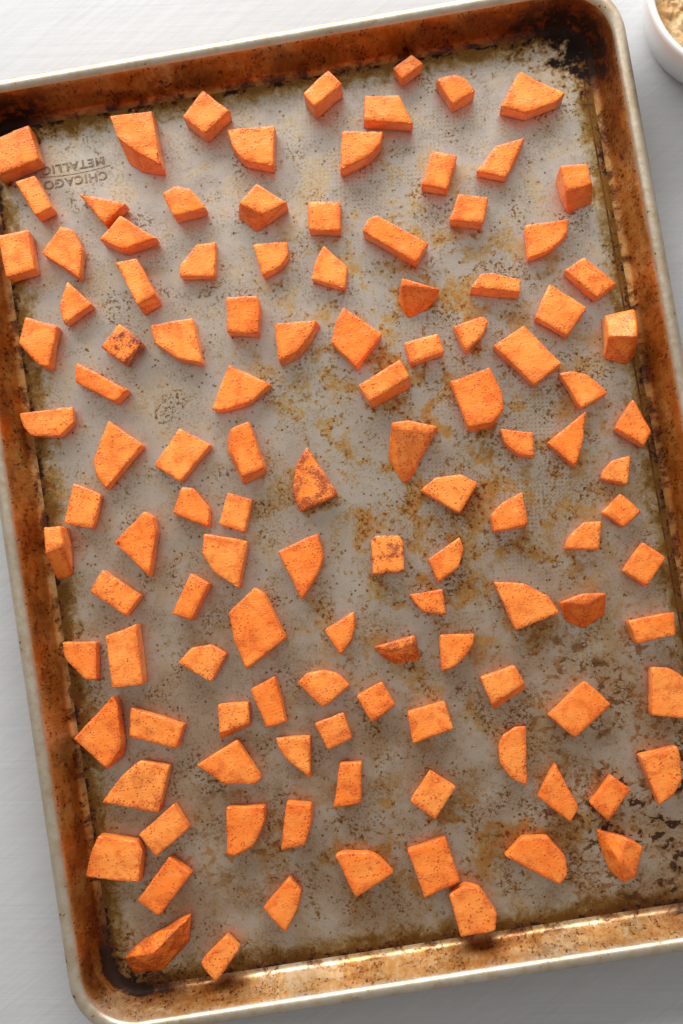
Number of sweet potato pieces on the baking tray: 118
